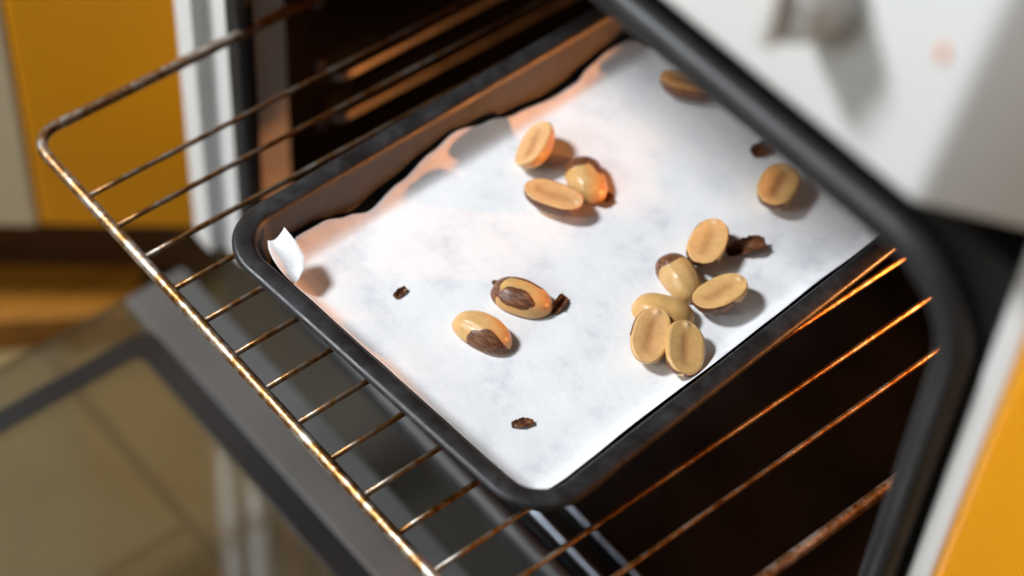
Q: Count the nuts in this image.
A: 13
